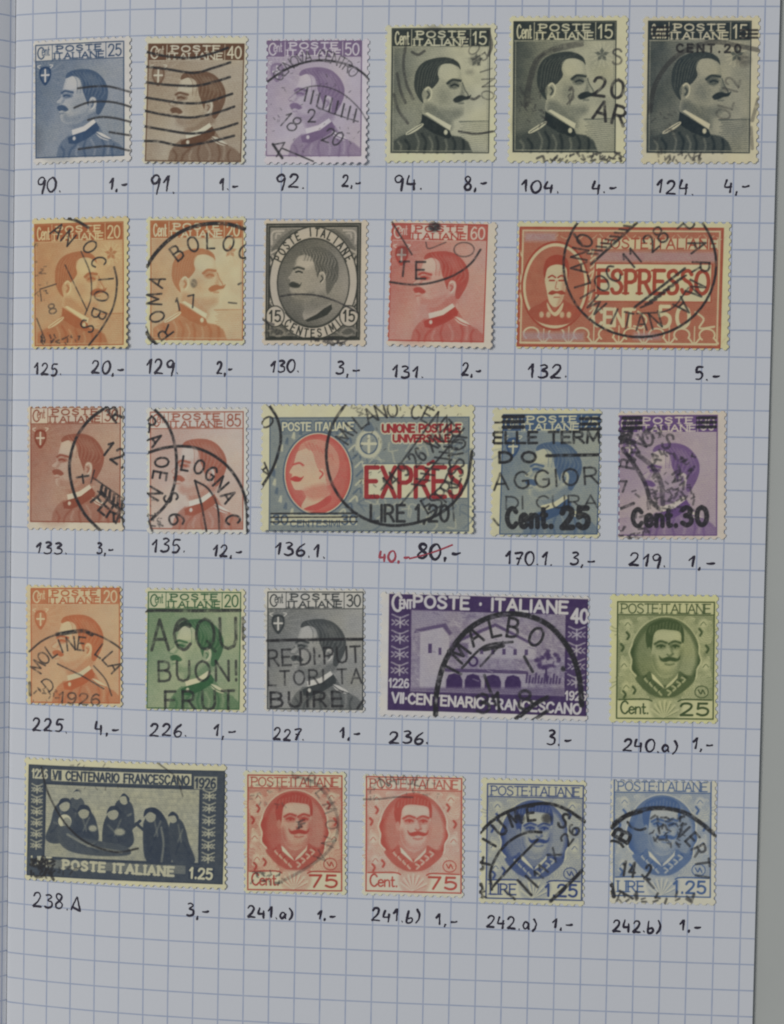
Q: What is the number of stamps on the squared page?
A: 26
